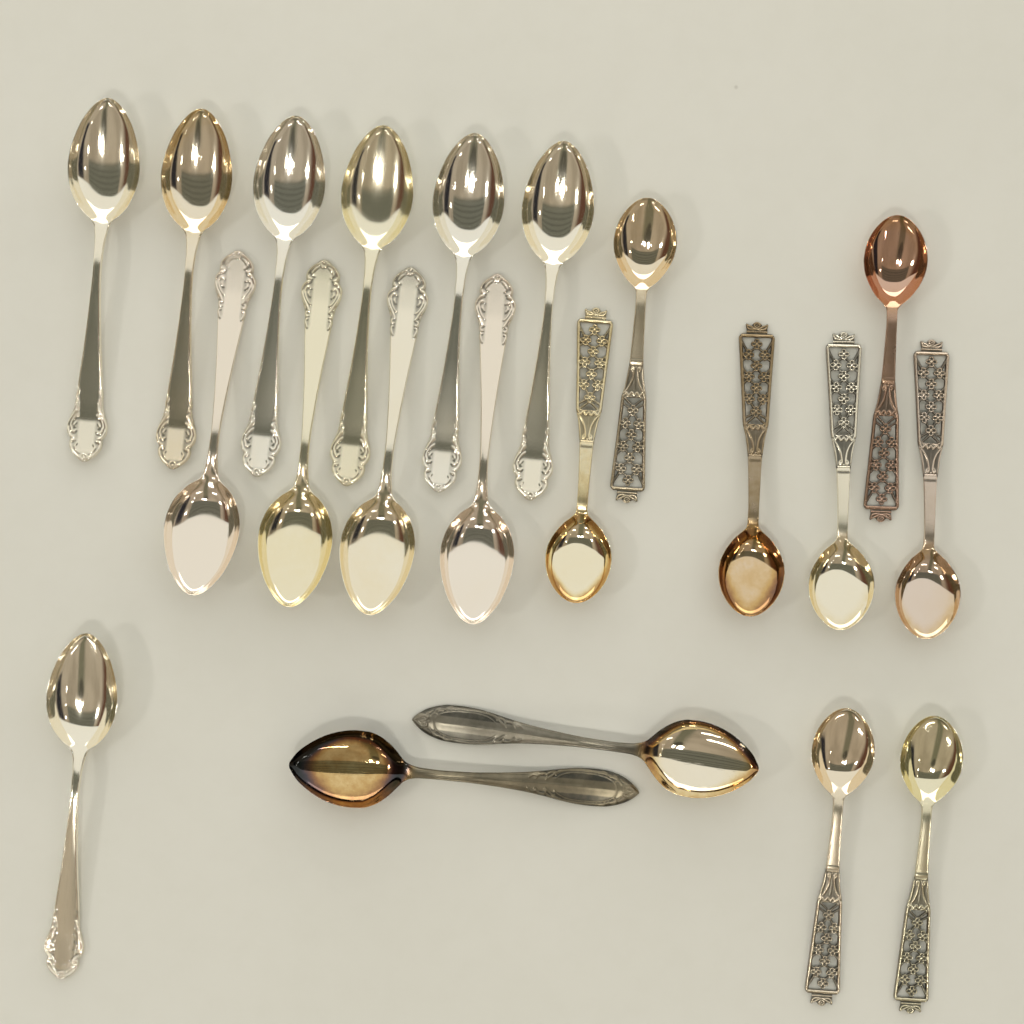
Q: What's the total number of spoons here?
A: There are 21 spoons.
